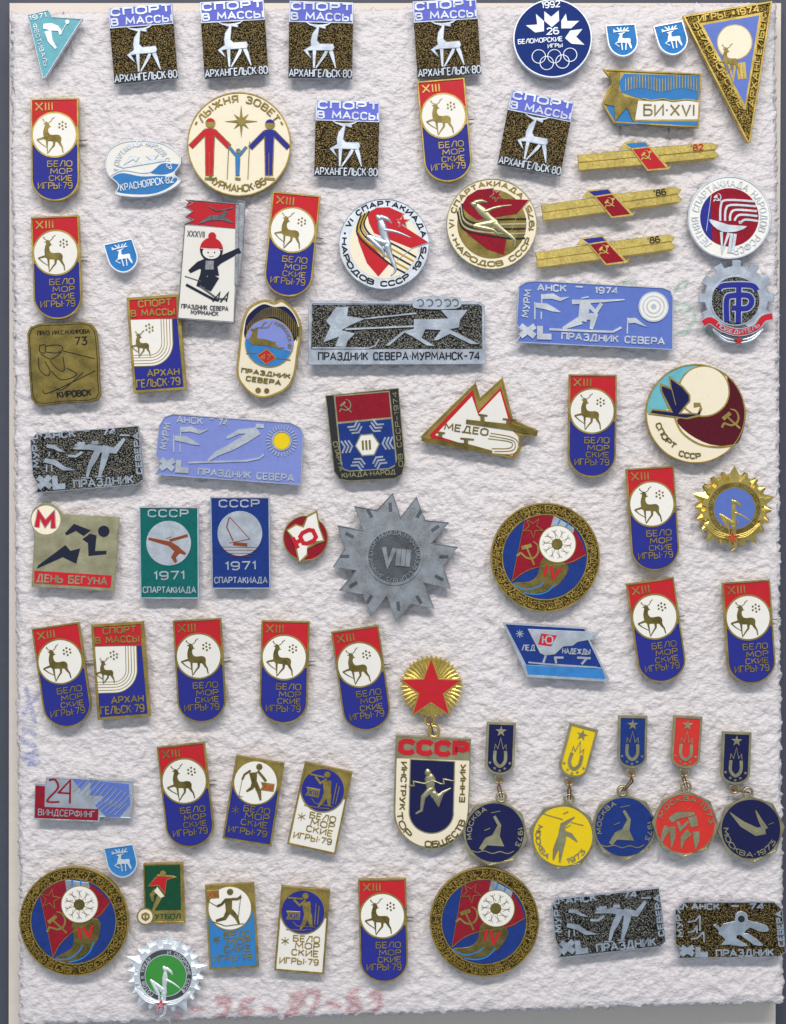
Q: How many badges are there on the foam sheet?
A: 74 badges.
